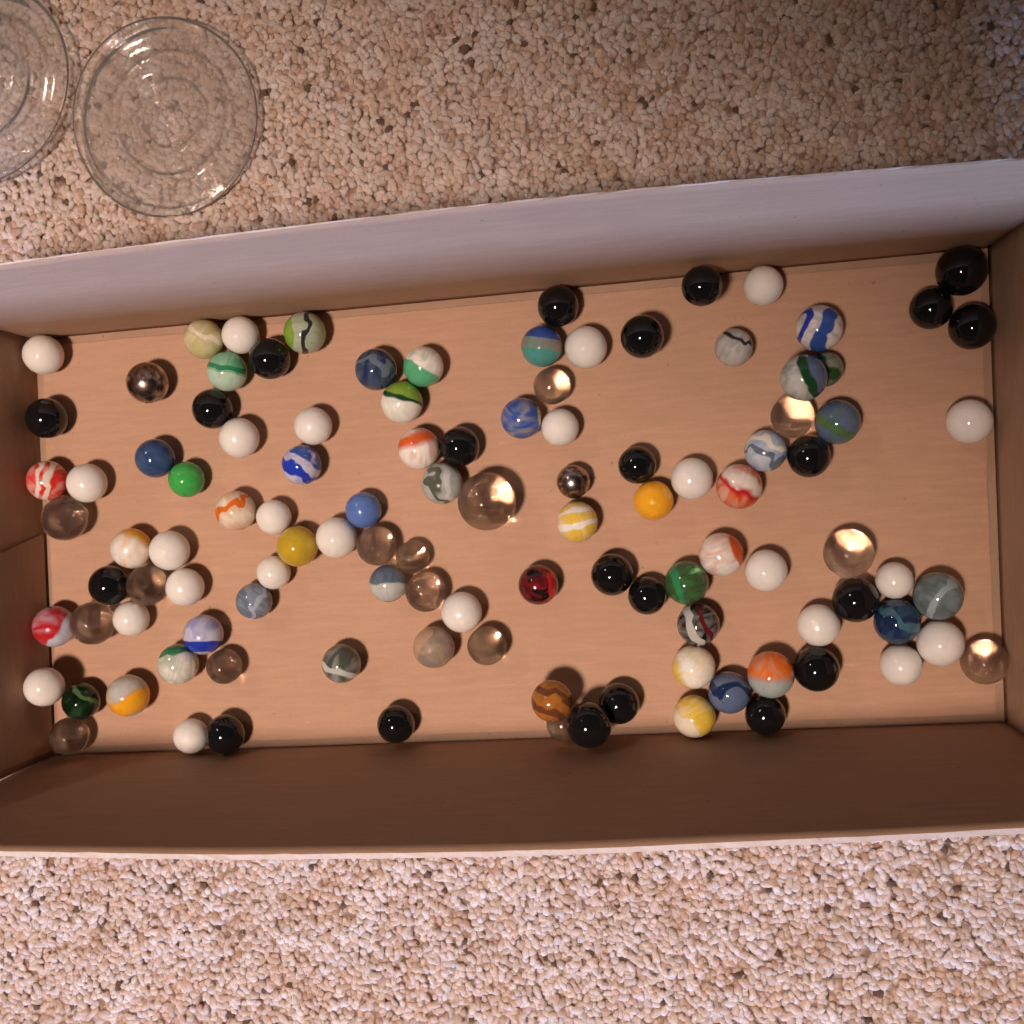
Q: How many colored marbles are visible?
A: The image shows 47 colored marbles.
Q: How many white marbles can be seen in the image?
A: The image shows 24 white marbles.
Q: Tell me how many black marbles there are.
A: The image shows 22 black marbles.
